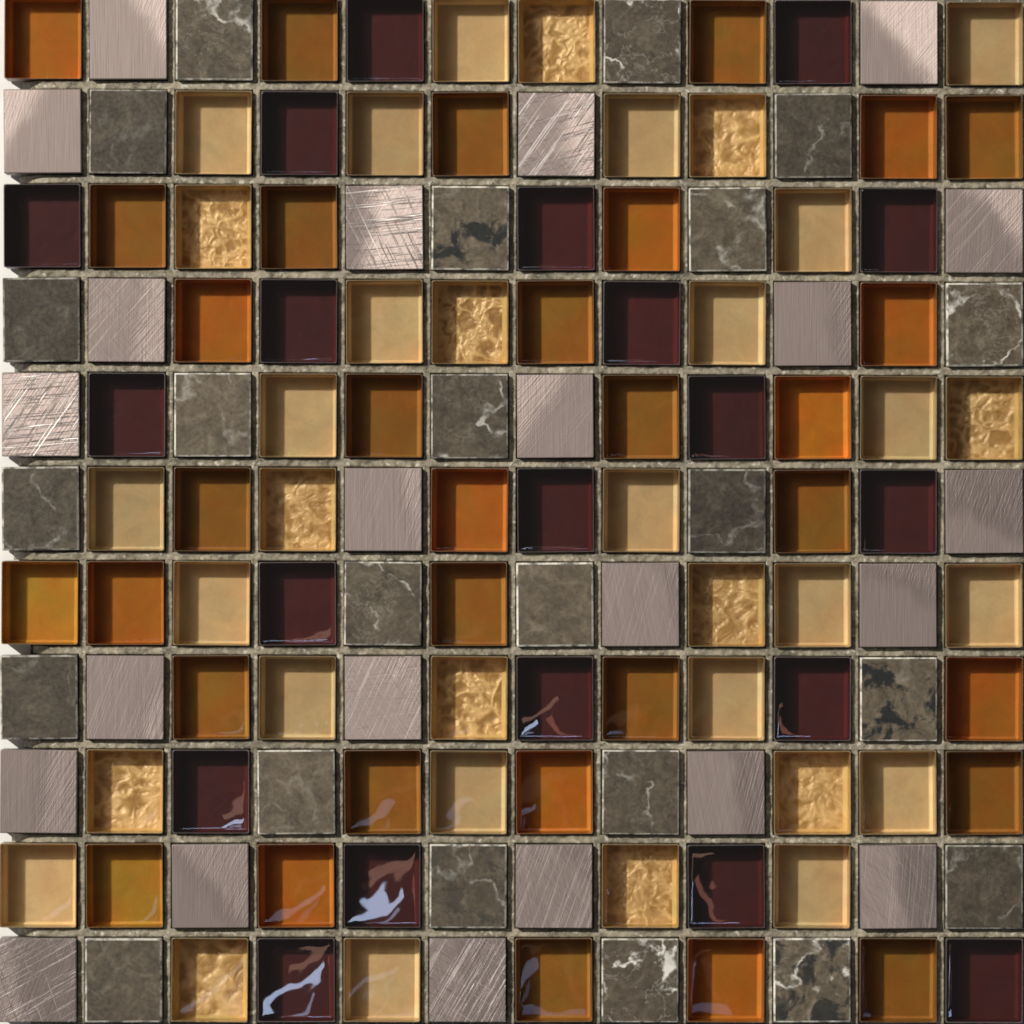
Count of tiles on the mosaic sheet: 132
